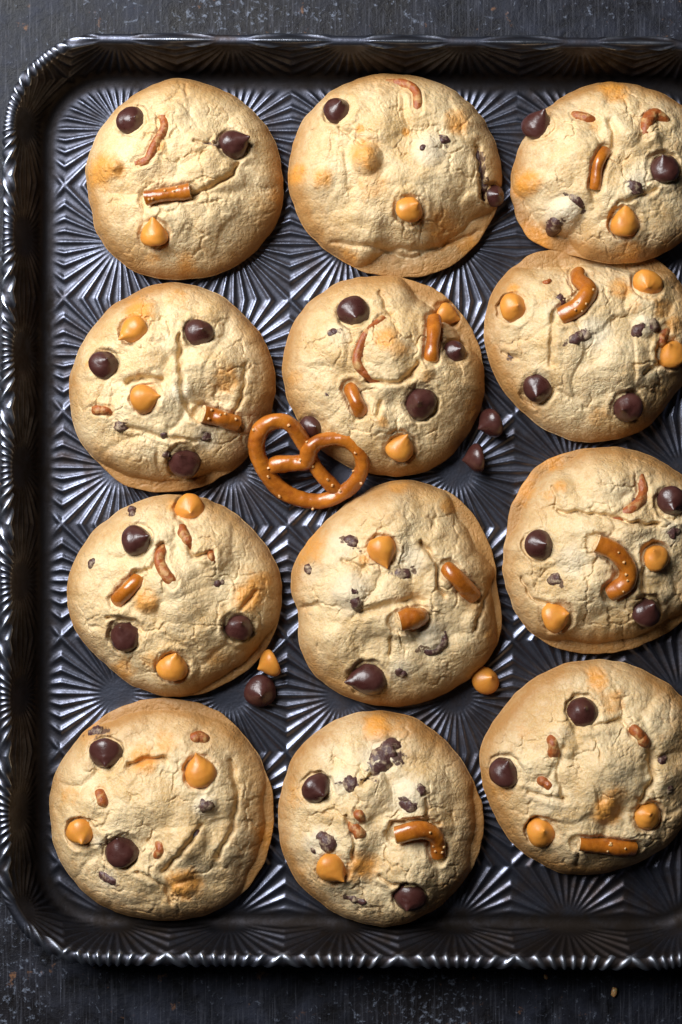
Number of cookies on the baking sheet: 12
